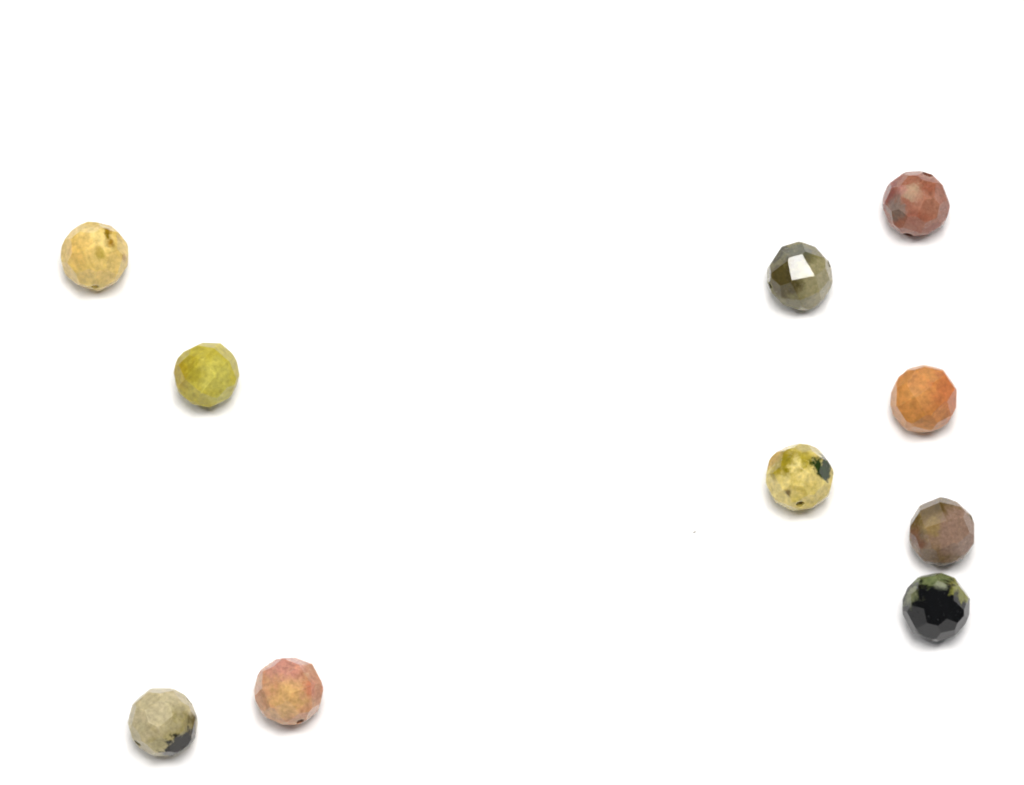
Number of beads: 10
